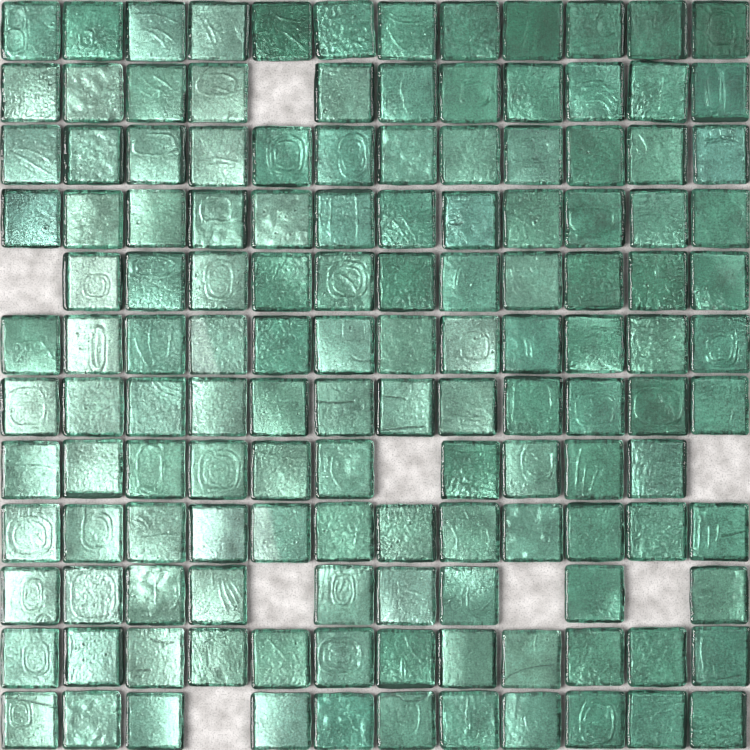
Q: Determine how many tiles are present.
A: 136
